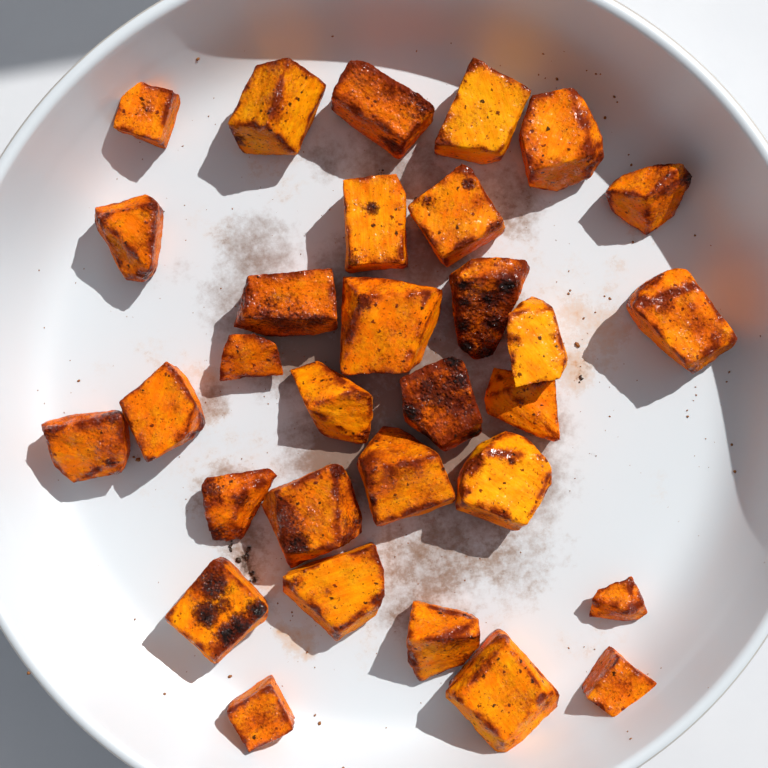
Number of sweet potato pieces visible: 31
